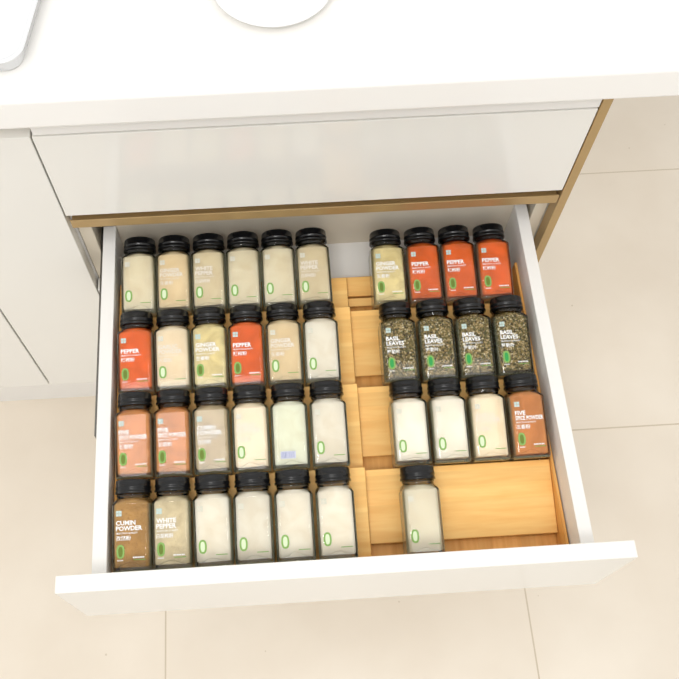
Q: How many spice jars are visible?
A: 37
